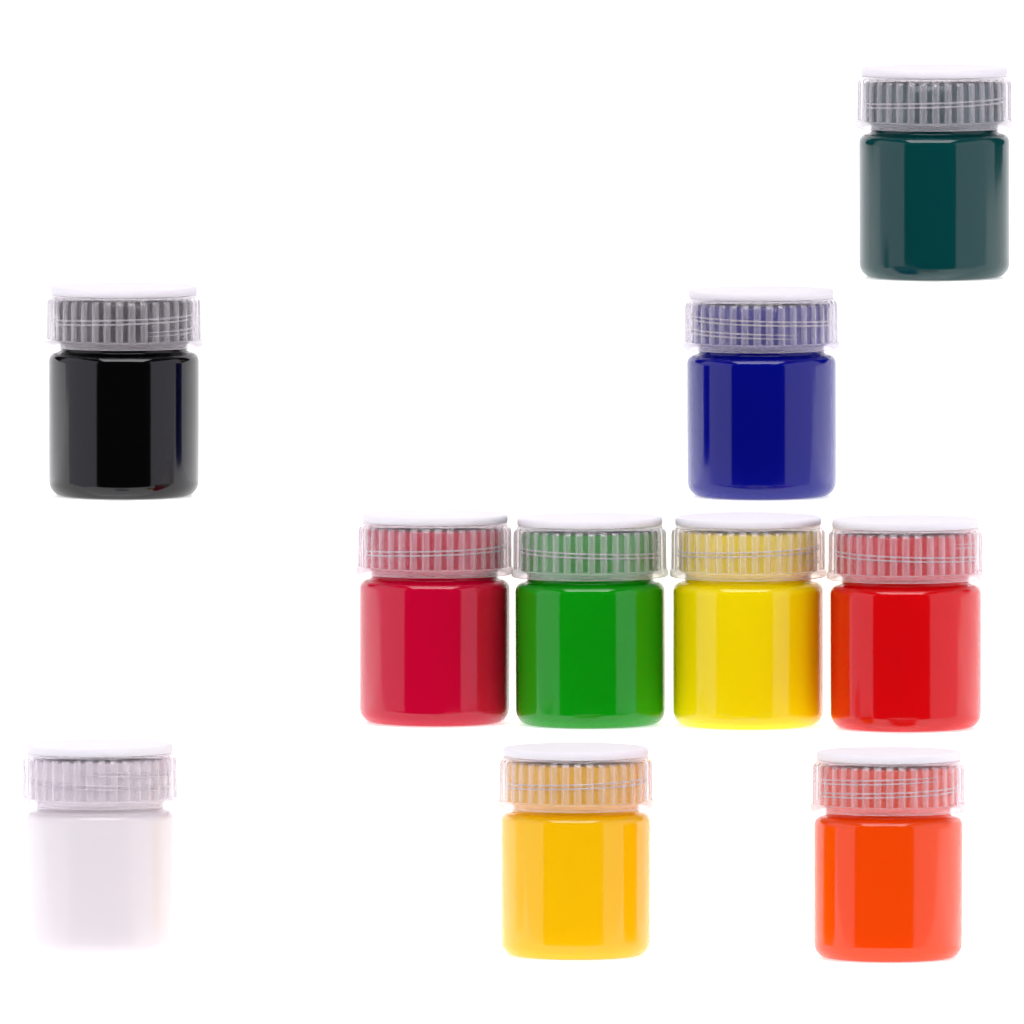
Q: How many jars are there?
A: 10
